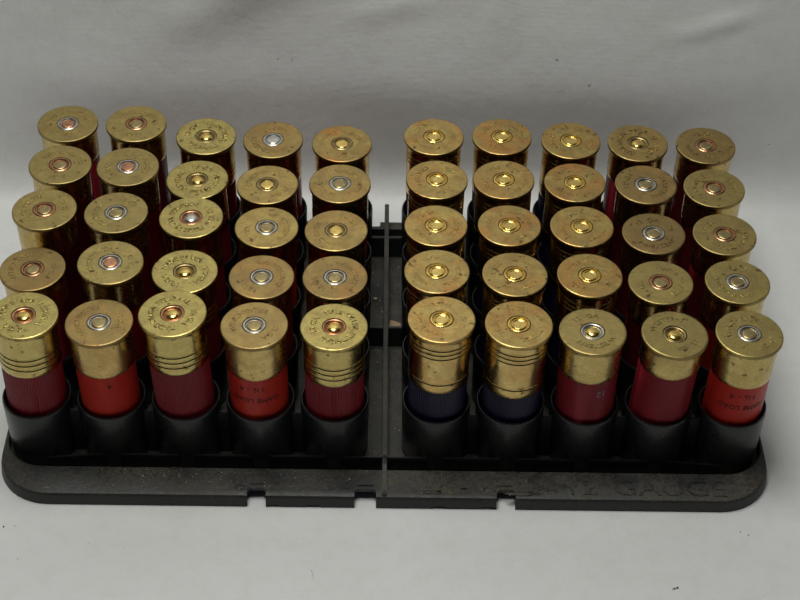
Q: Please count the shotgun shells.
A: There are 50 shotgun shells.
